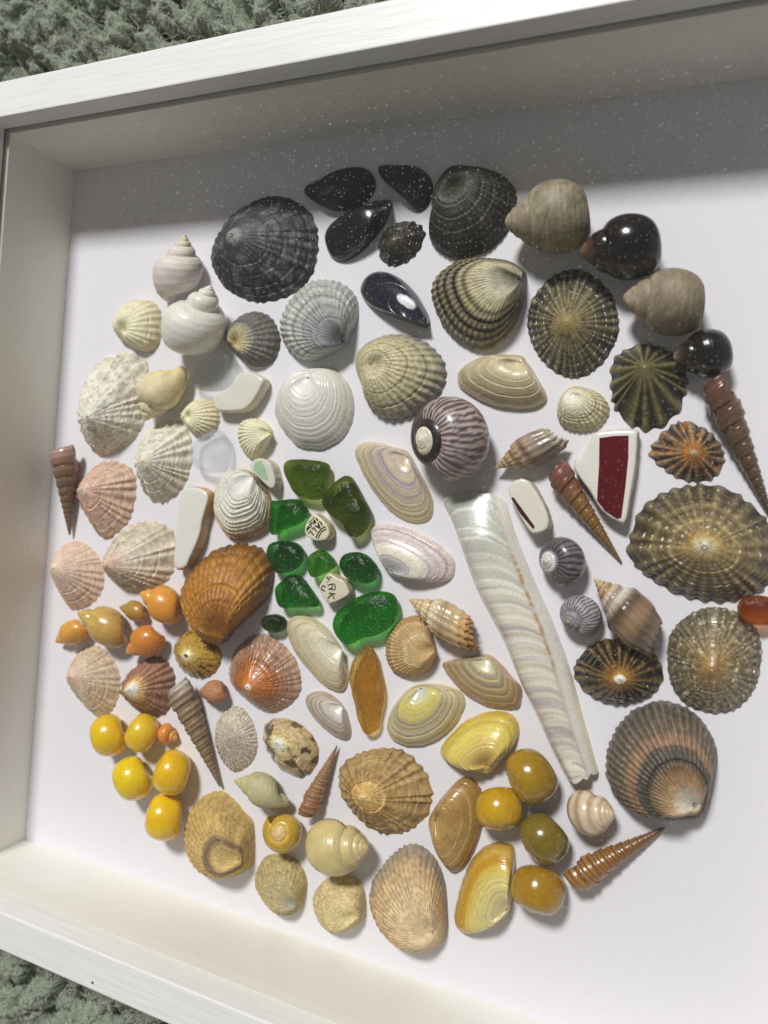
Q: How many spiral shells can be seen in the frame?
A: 39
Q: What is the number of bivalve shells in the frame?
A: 33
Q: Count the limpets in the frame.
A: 20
